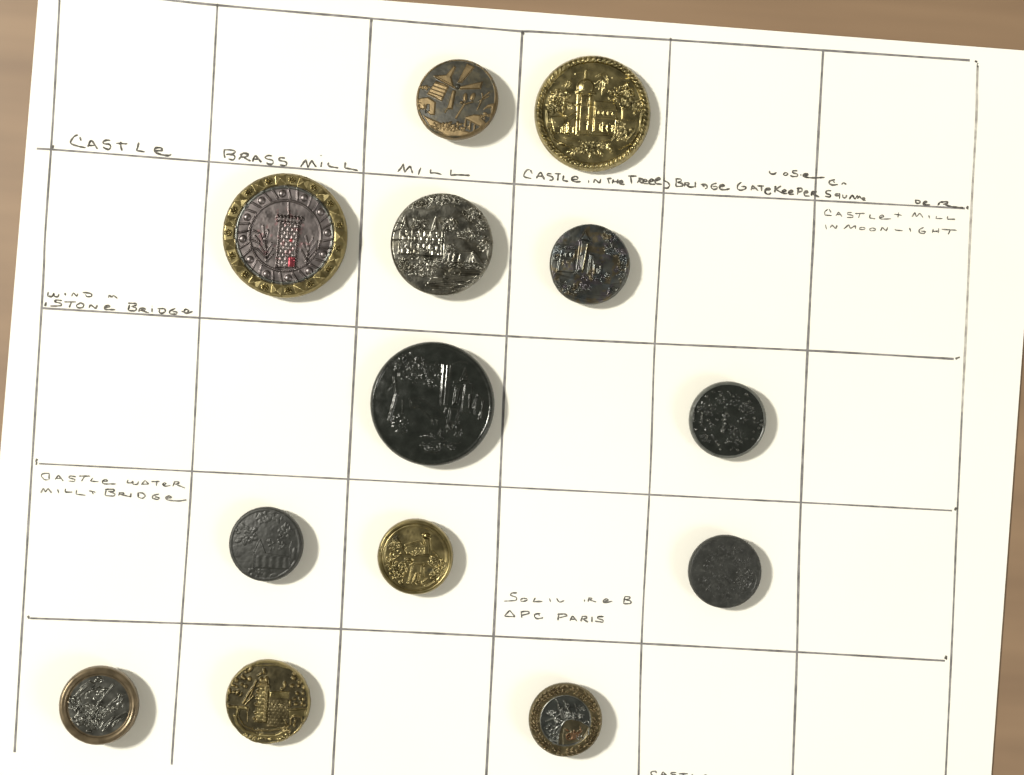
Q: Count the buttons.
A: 13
